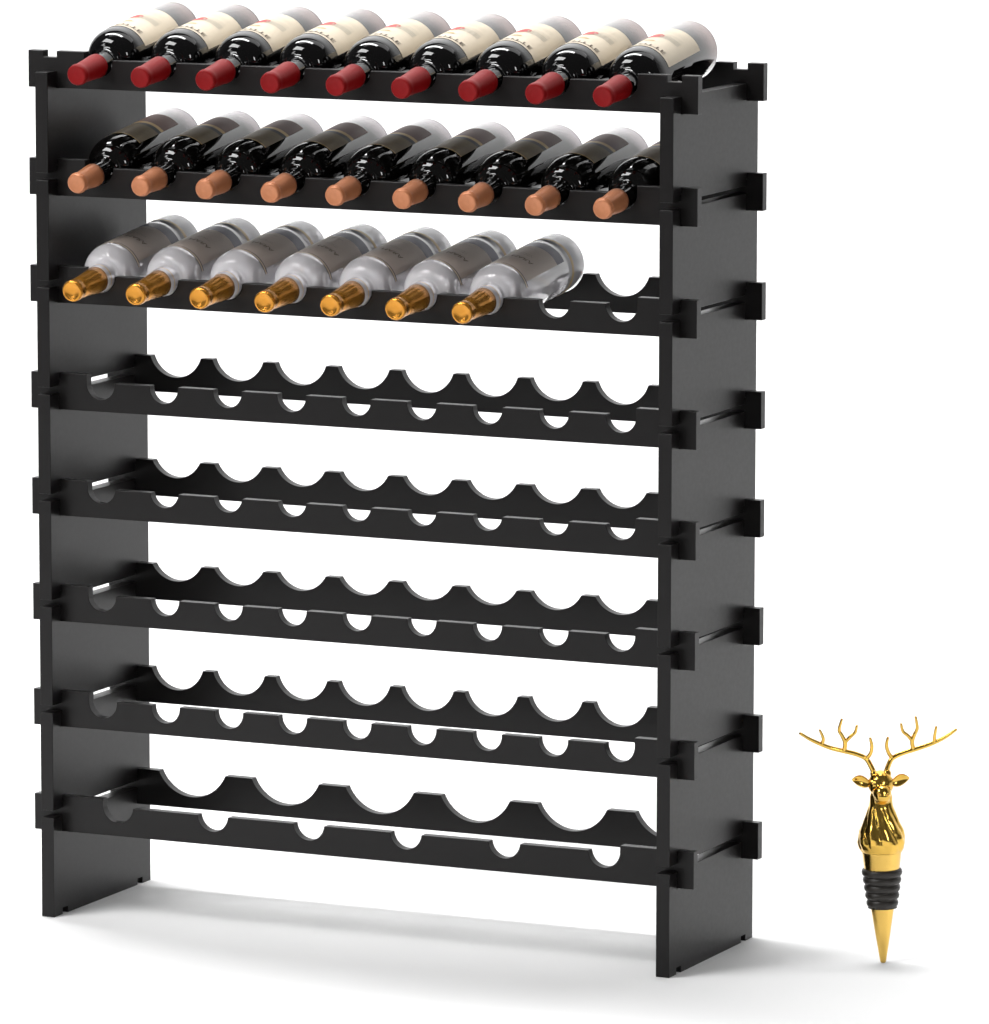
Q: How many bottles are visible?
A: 25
